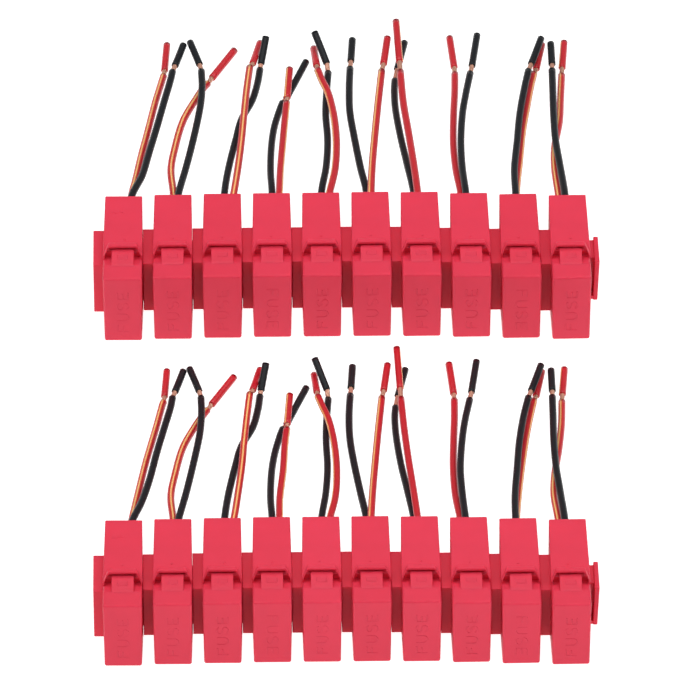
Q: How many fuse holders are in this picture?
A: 20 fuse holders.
